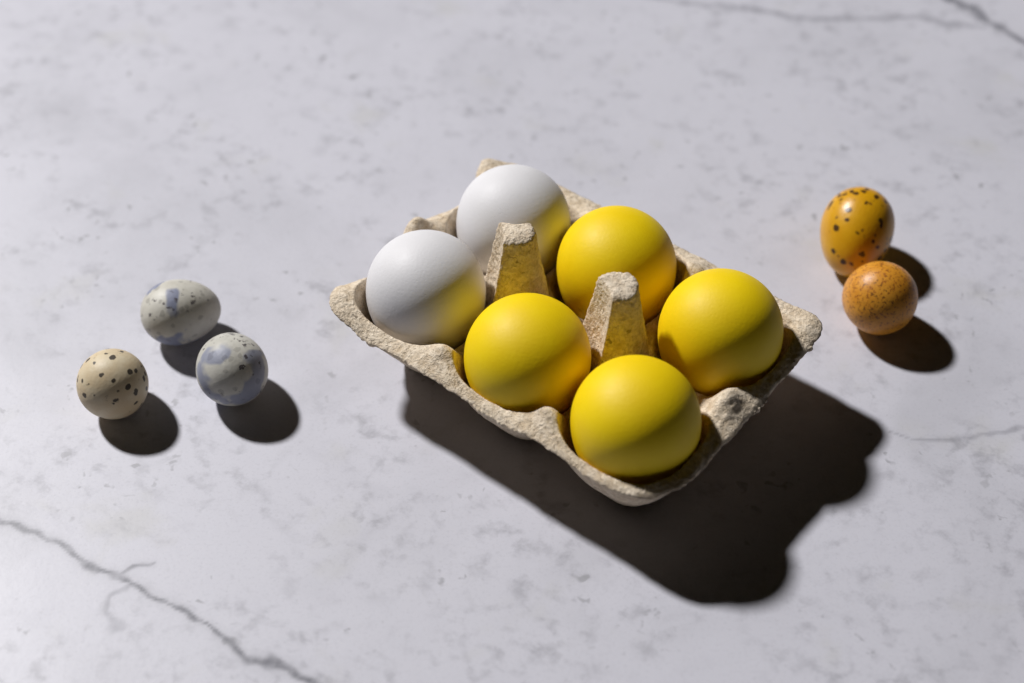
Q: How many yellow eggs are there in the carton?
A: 4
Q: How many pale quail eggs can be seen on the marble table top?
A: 3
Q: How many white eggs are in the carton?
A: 2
